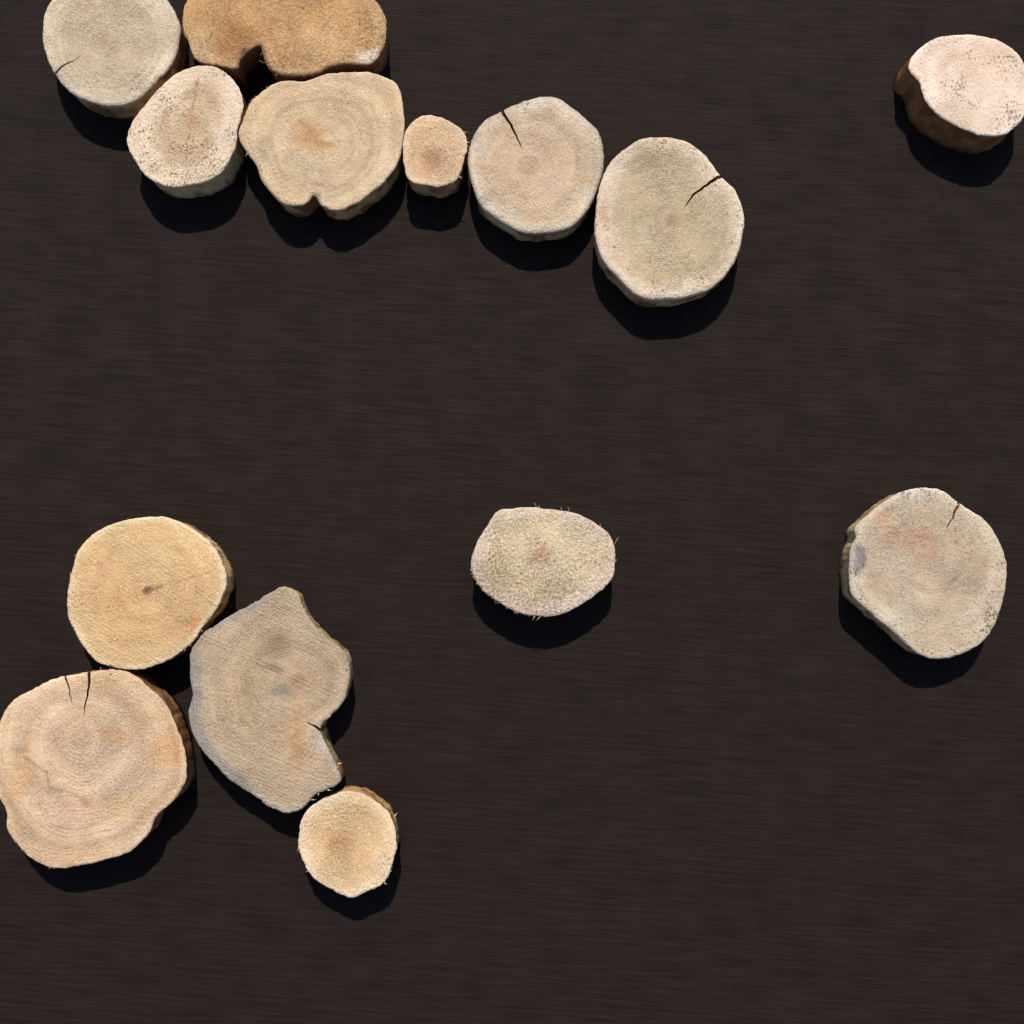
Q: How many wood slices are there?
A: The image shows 14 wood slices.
